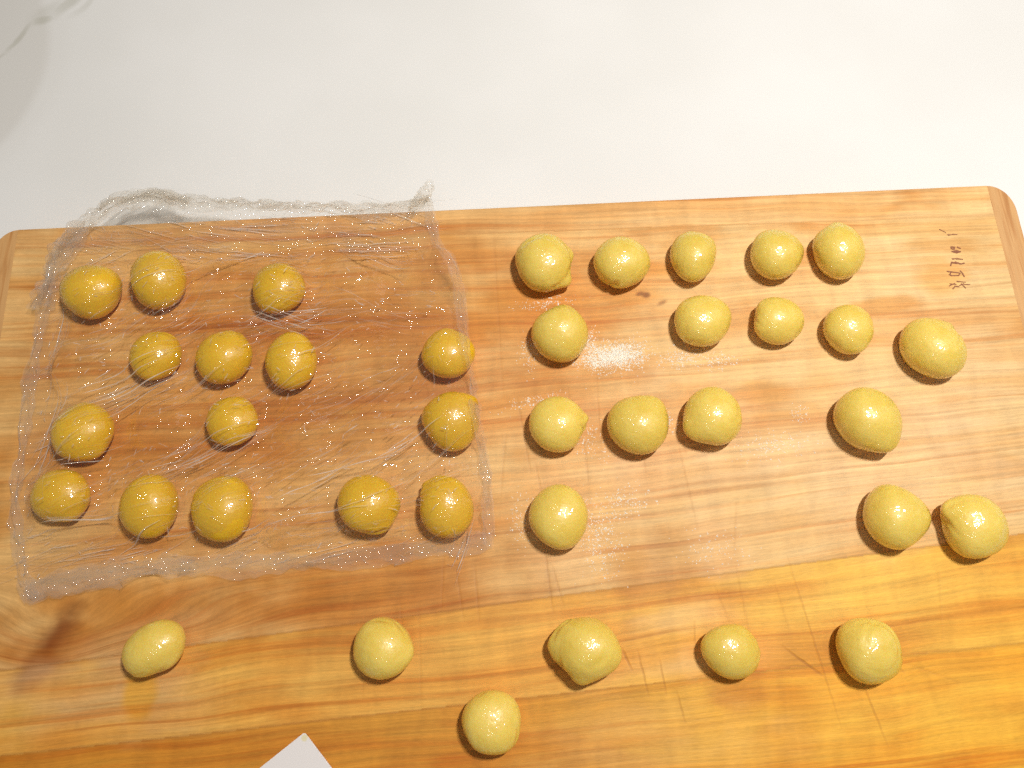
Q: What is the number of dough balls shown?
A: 38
